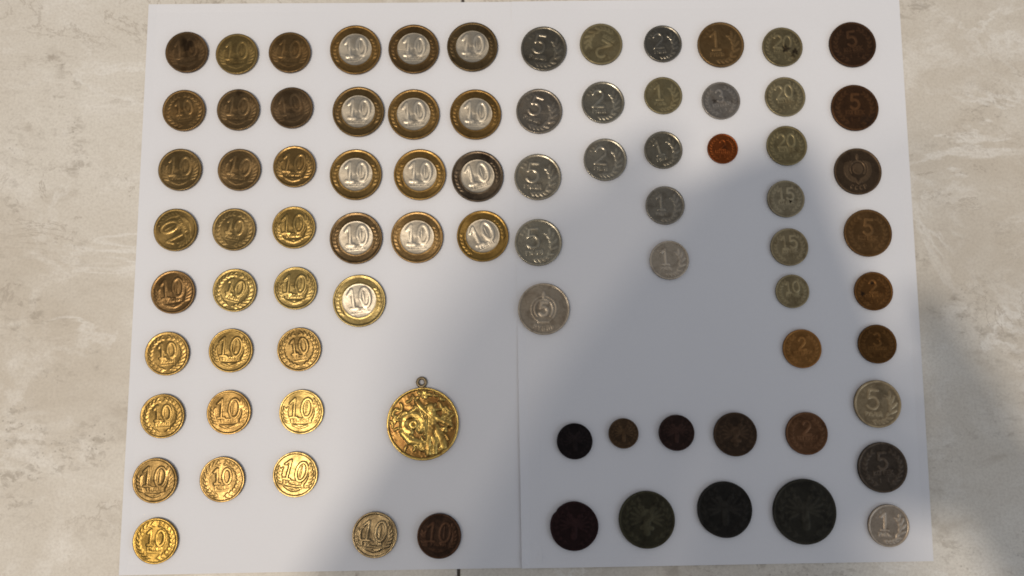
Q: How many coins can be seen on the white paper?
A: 81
